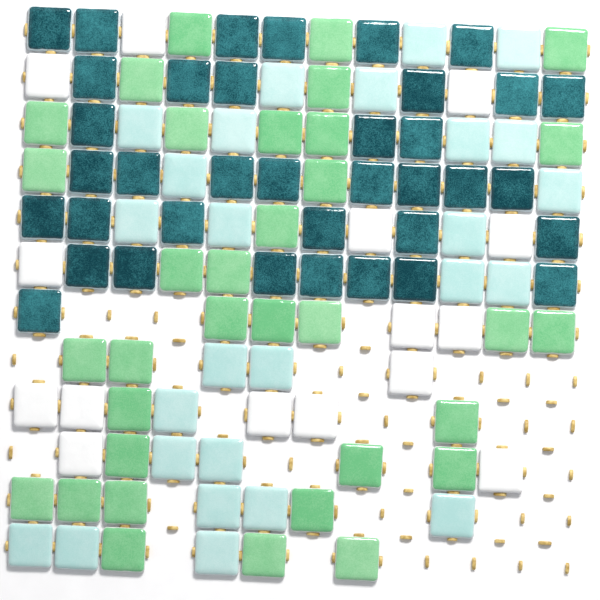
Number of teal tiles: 37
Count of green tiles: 34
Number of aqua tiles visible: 26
